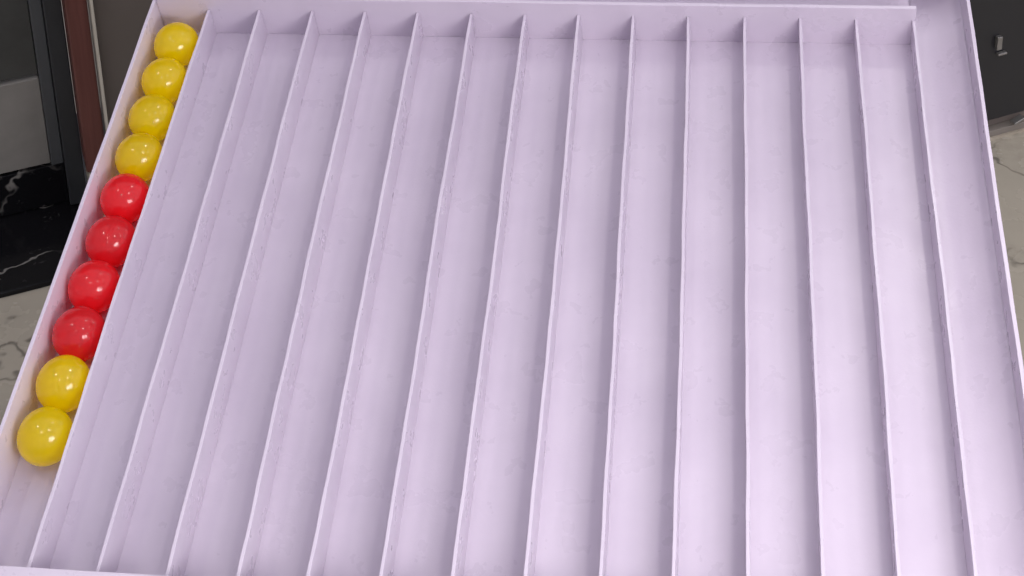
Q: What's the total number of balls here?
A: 10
